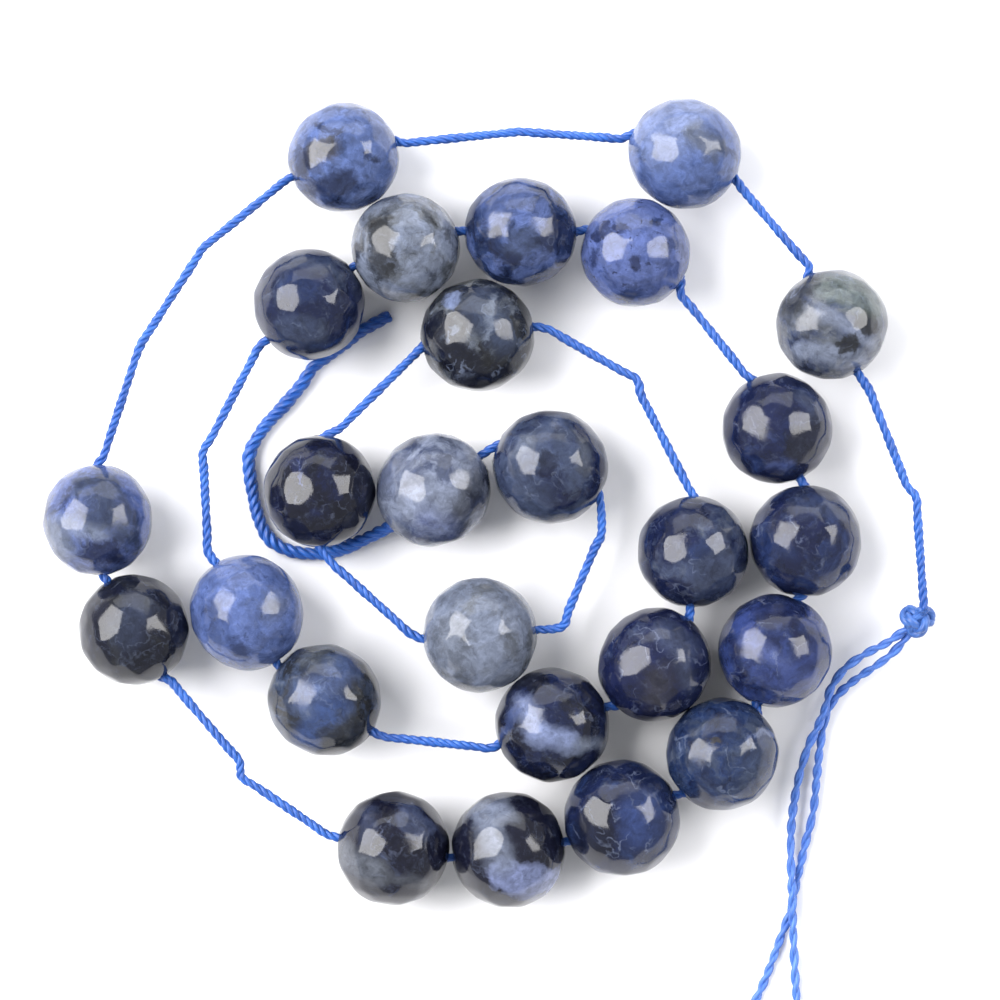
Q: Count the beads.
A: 26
